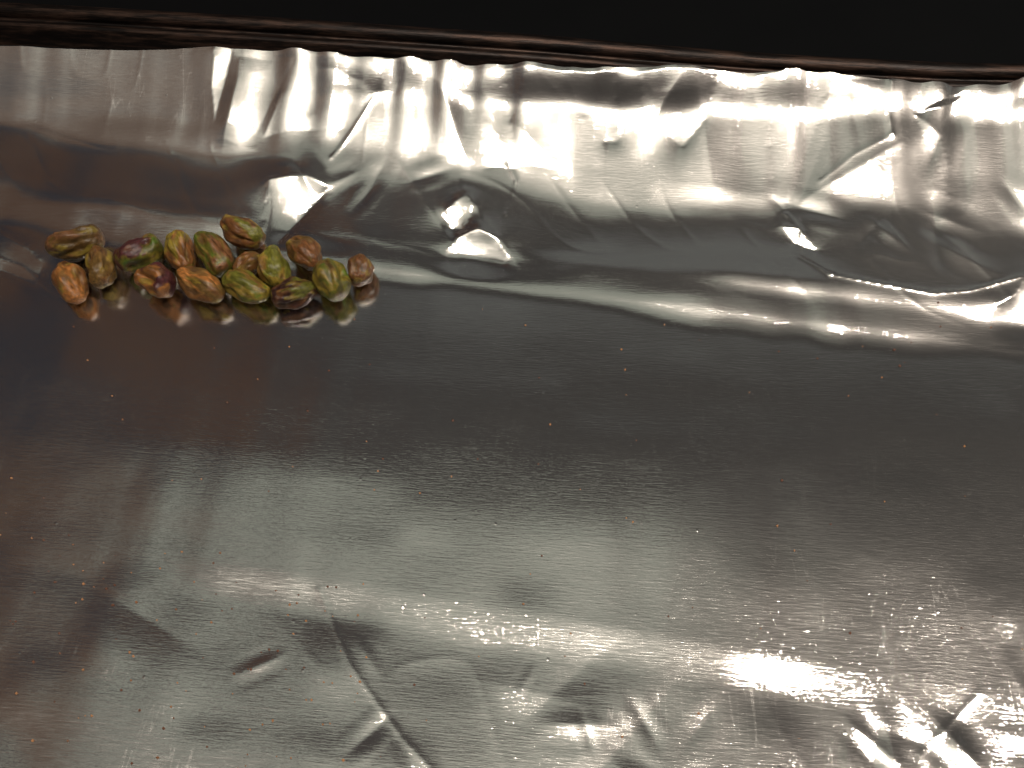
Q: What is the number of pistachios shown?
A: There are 16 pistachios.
